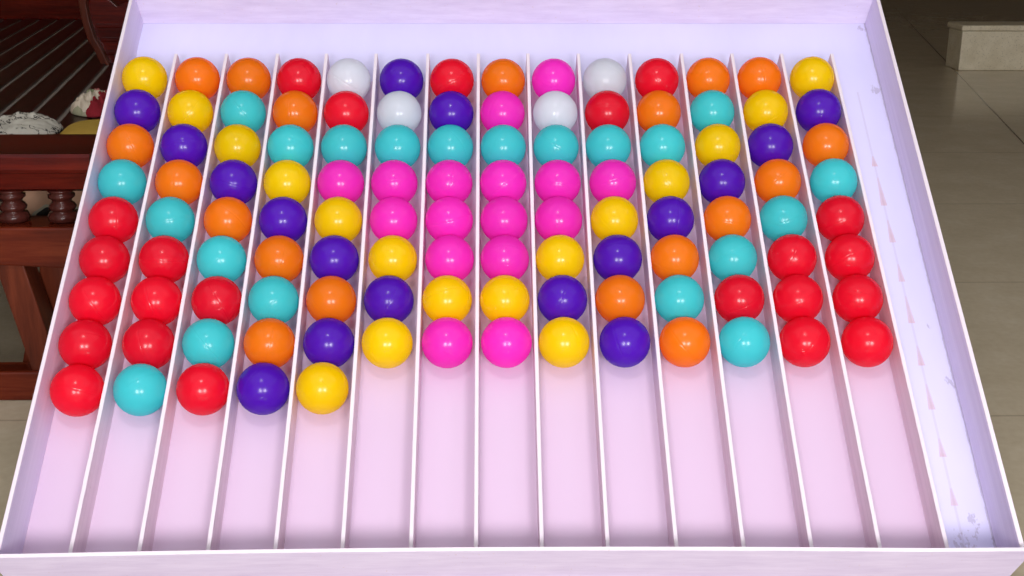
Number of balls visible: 117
